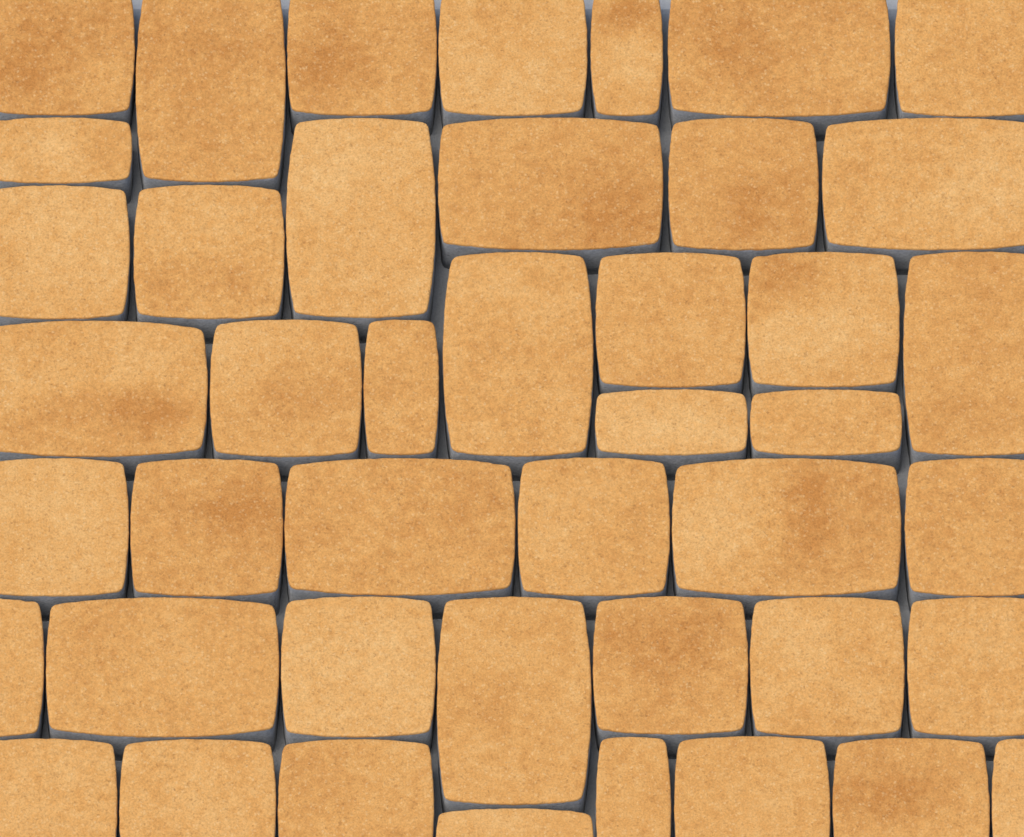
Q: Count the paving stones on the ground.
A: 44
